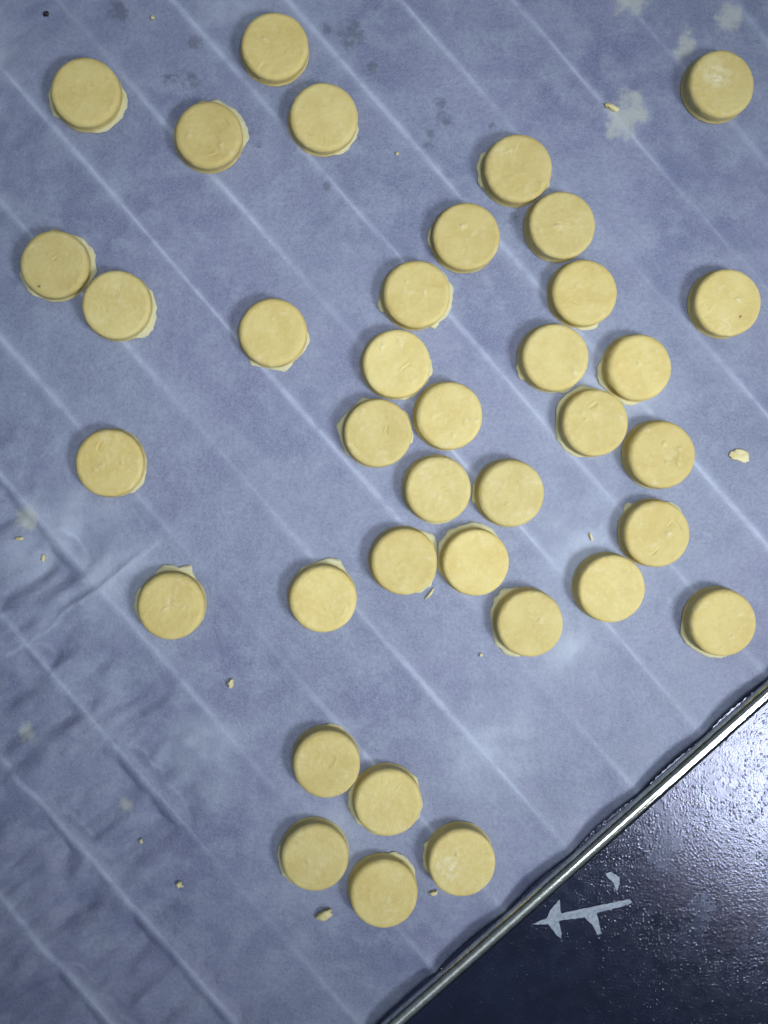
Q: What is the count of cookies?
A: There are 37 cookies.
